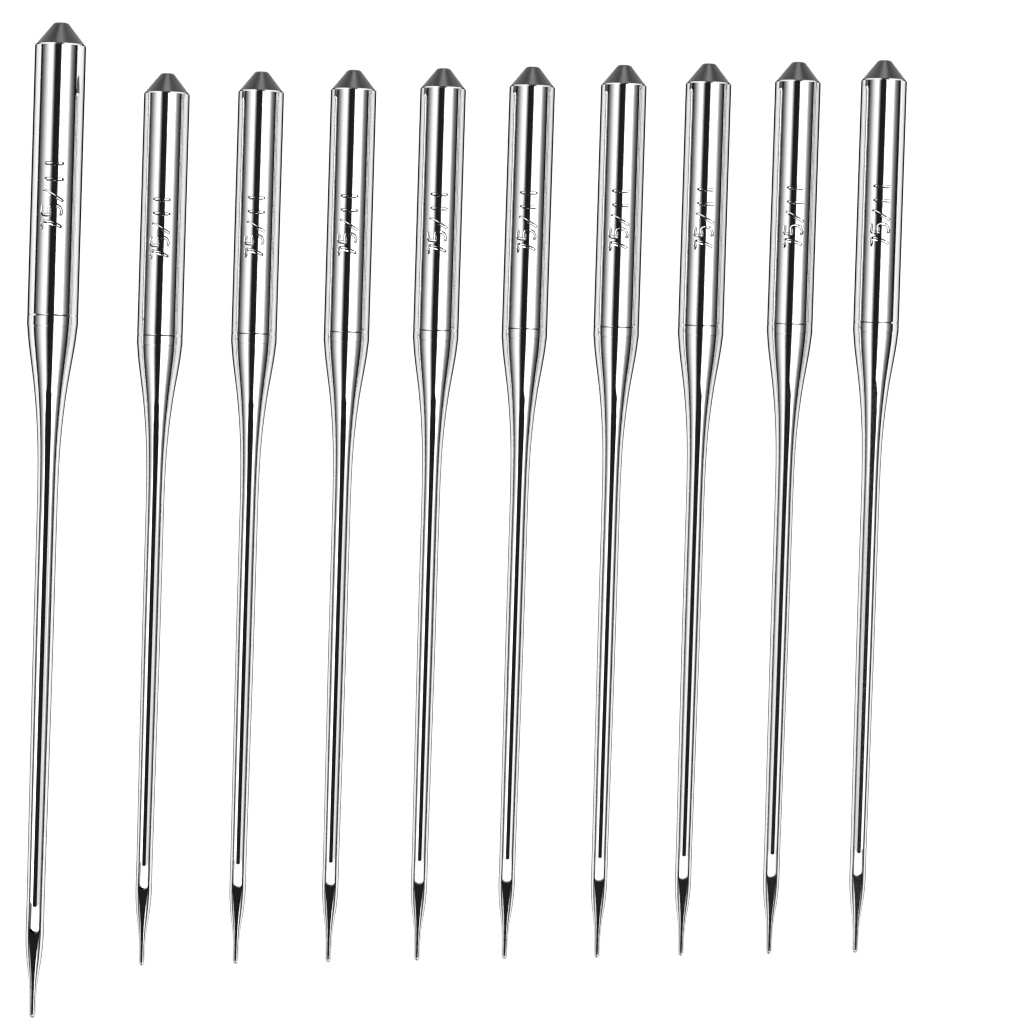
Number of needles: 10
